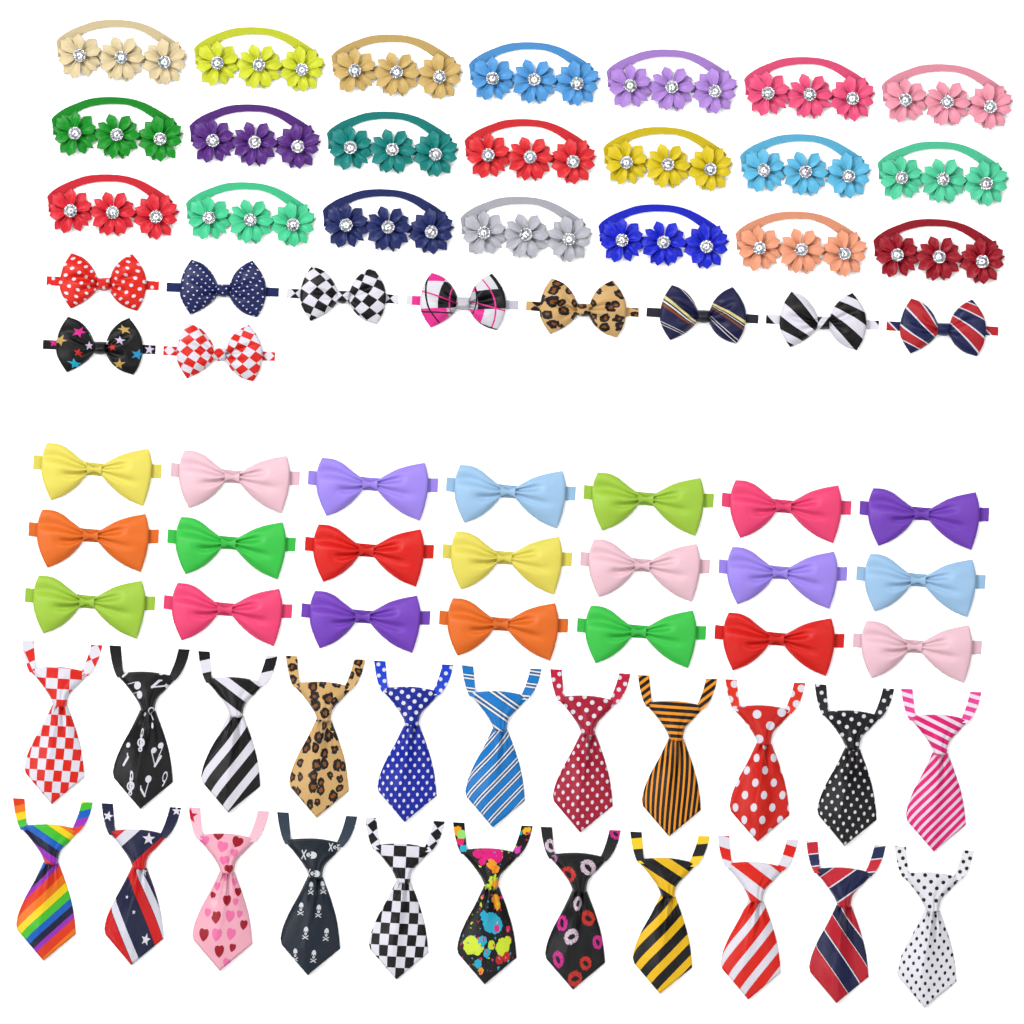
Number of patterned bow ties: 10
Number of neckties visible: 22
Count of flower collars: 21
